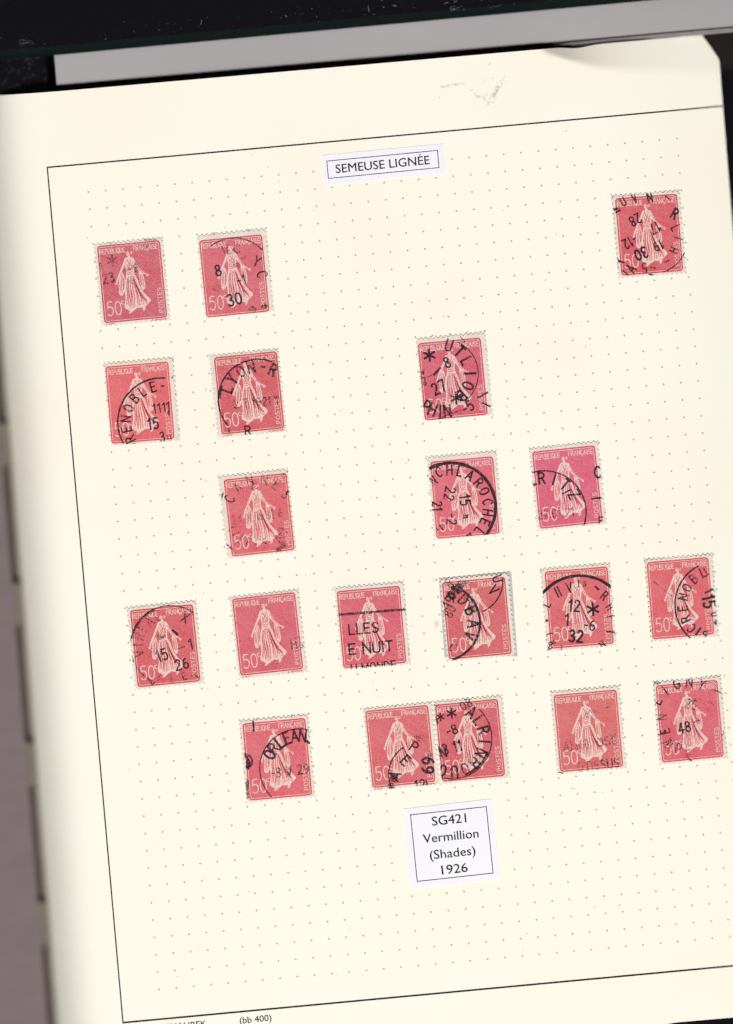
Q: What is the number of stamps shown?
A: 20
